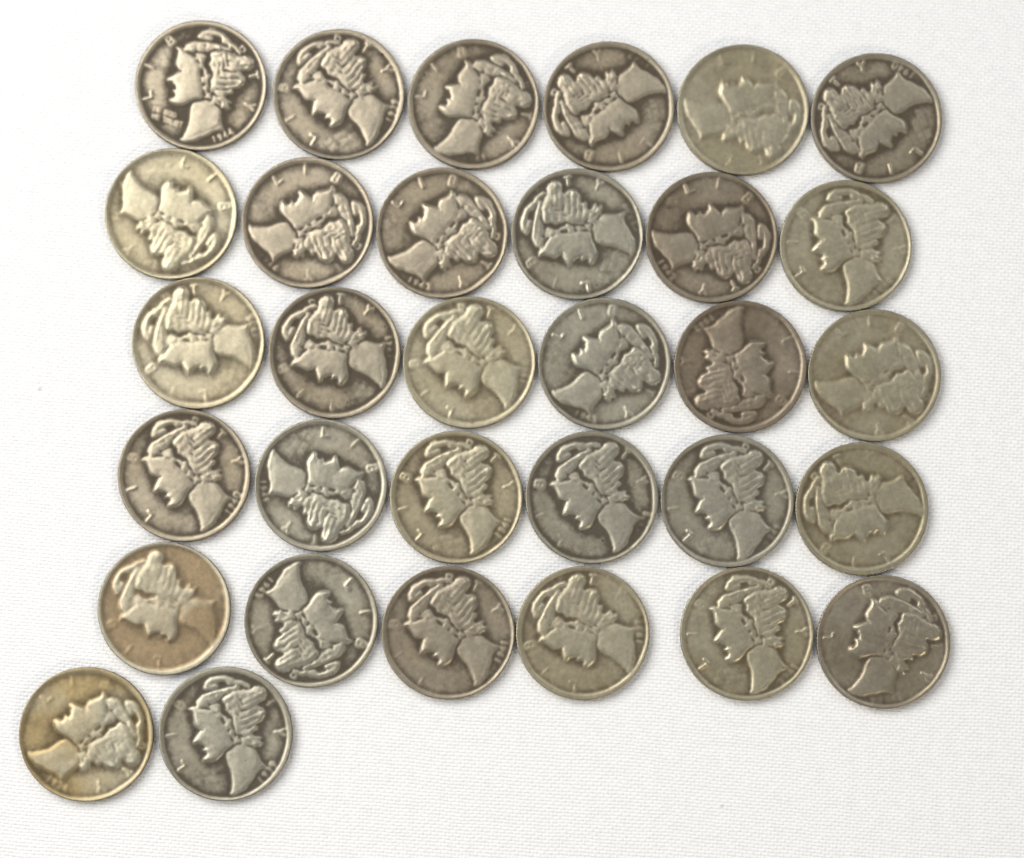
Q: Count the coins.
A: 32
